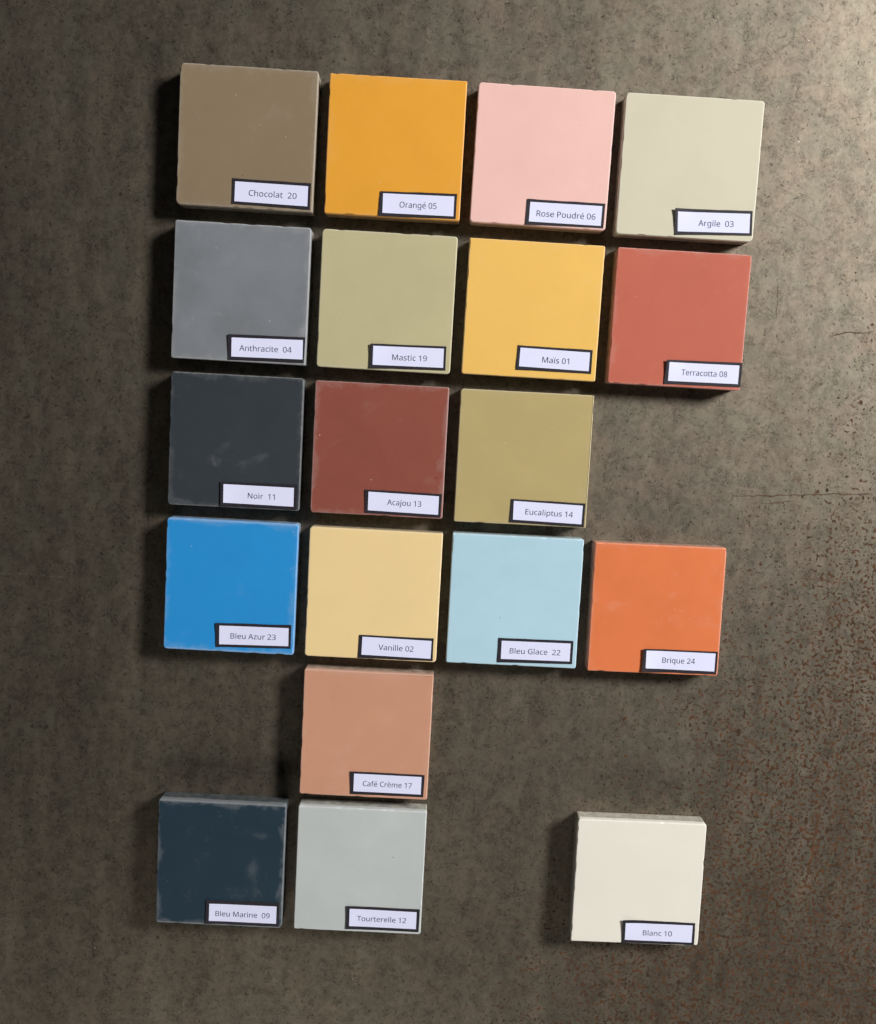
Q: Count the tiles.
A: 19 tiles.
